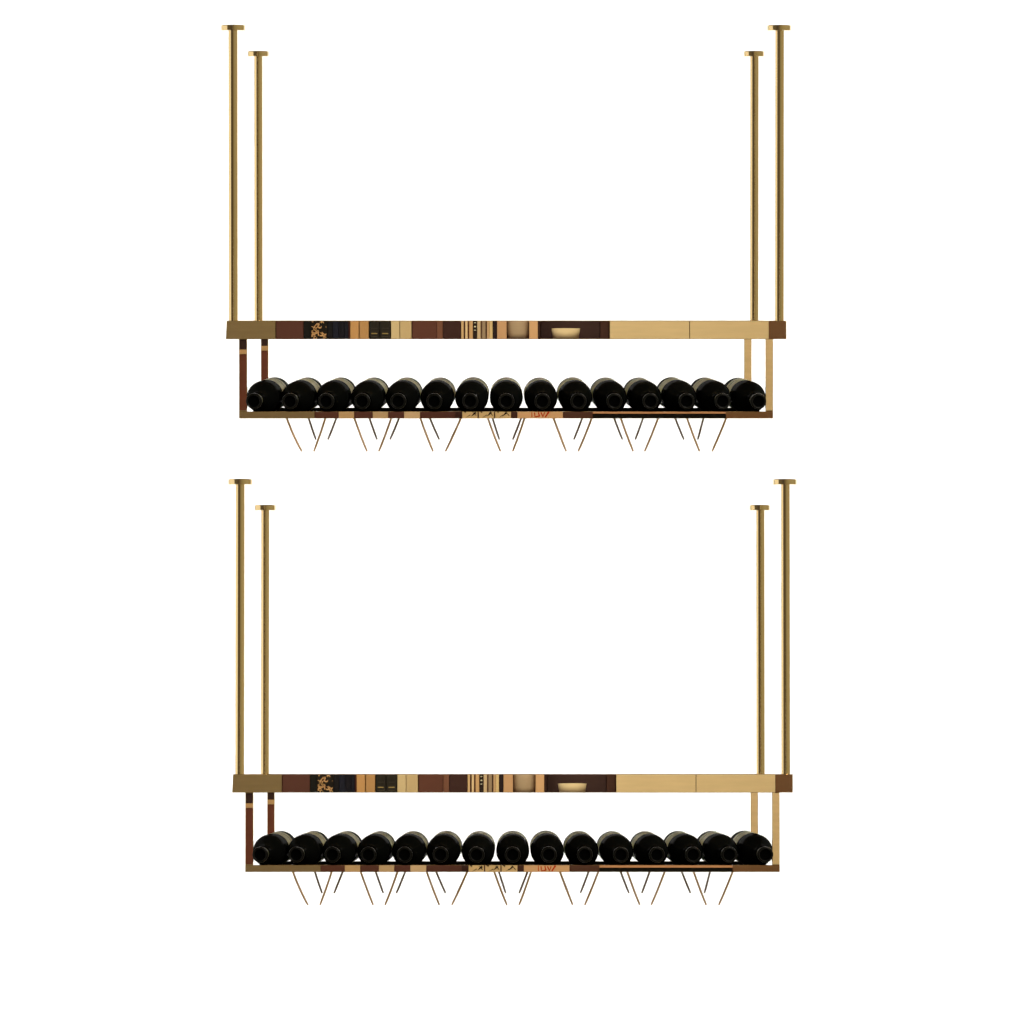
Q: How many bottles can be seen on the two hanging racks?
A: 30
